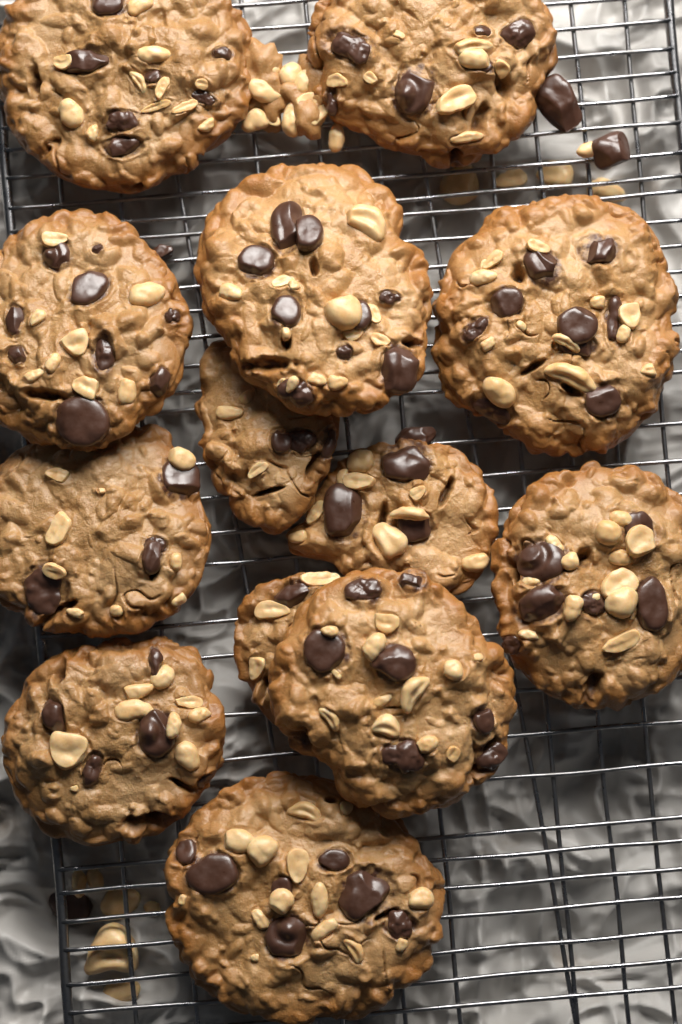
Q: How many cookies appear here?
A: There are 13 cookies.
